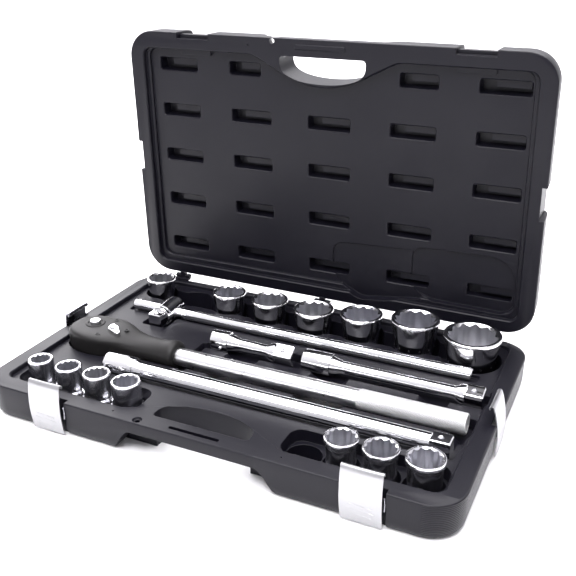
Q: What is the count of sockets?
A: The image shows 14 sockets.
